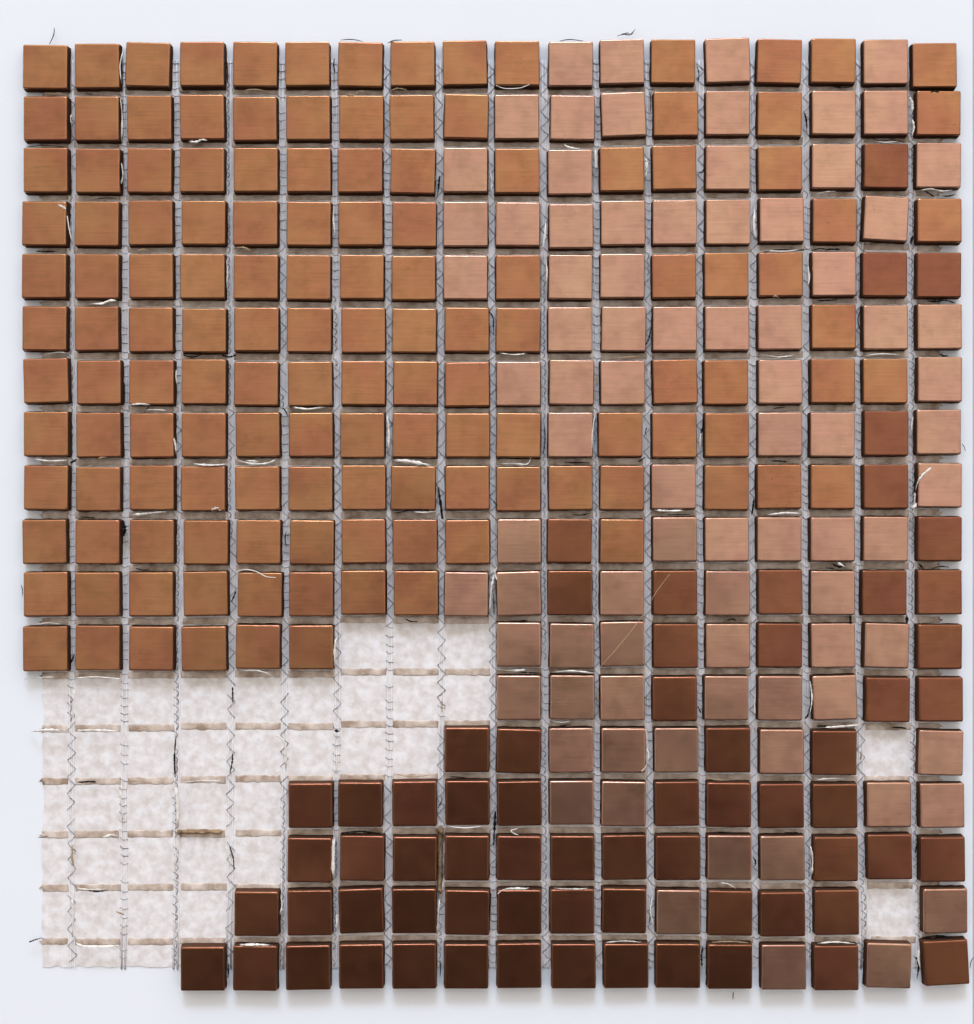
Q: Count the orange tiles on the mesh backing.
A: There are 136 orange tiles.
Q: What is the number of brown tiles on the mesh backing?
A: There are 66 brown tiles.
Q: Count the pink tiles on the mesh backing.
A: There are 83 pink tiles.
